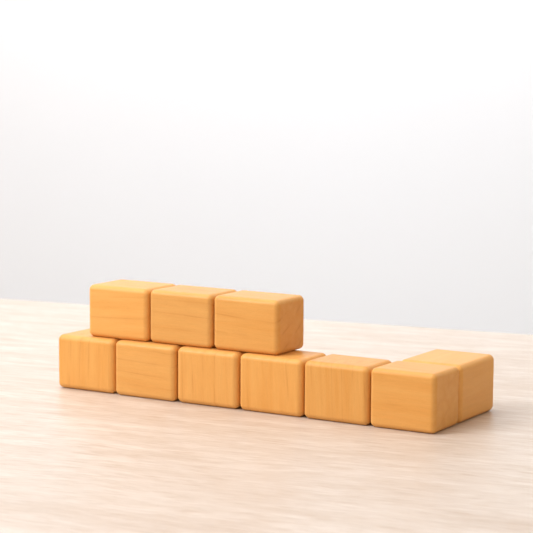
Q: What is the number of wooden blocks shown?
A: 10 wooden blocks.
